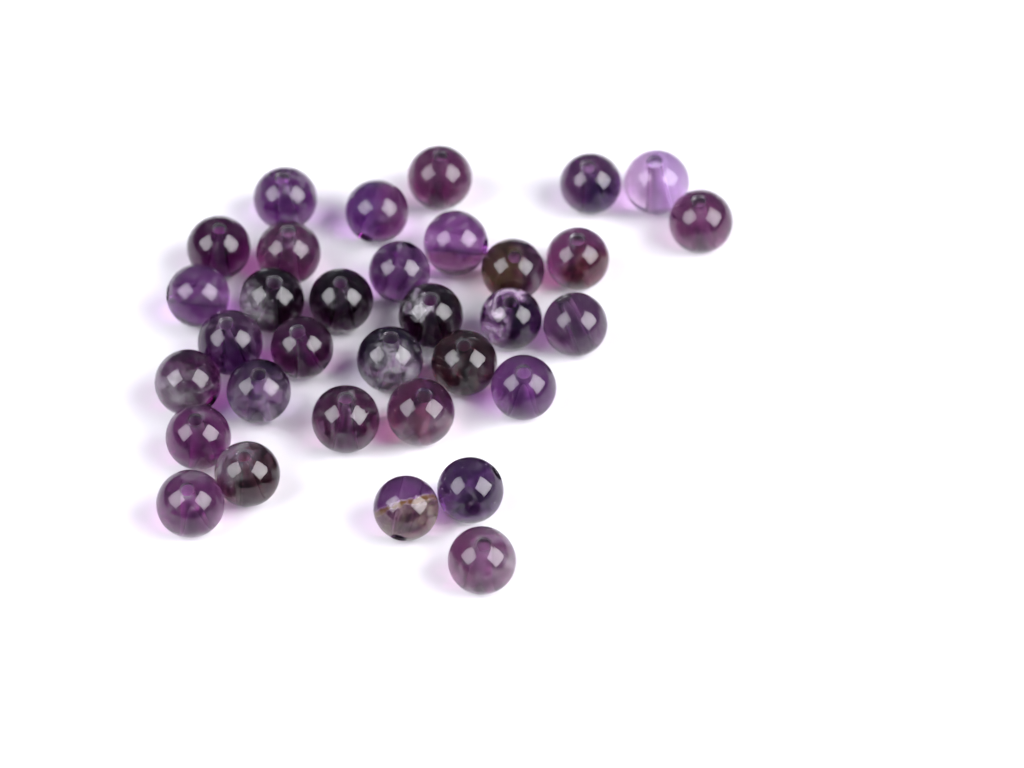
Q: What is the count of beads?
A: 33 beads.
